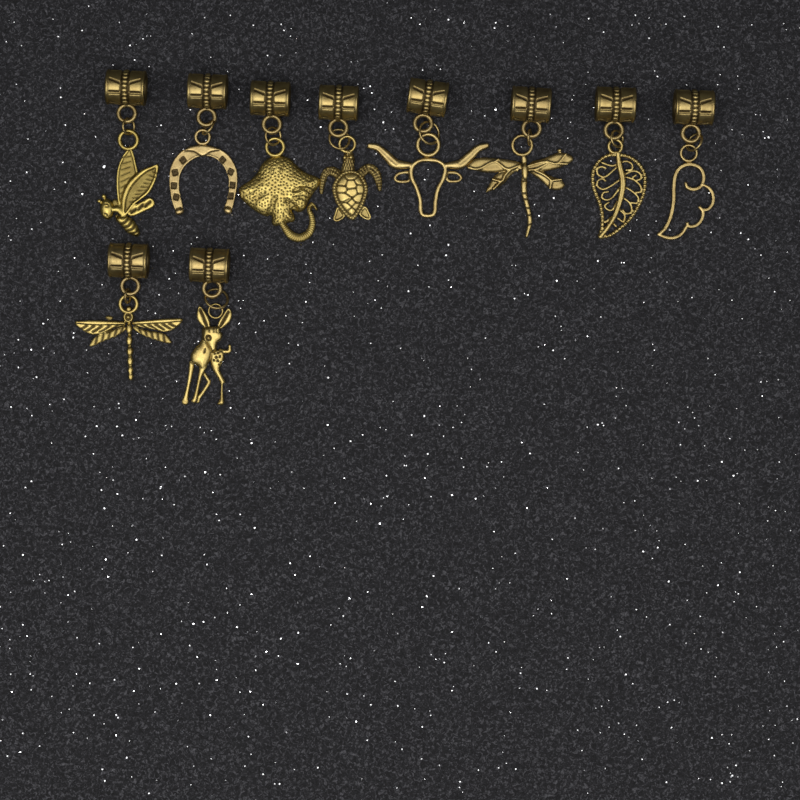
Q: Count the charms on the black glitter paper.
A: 10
